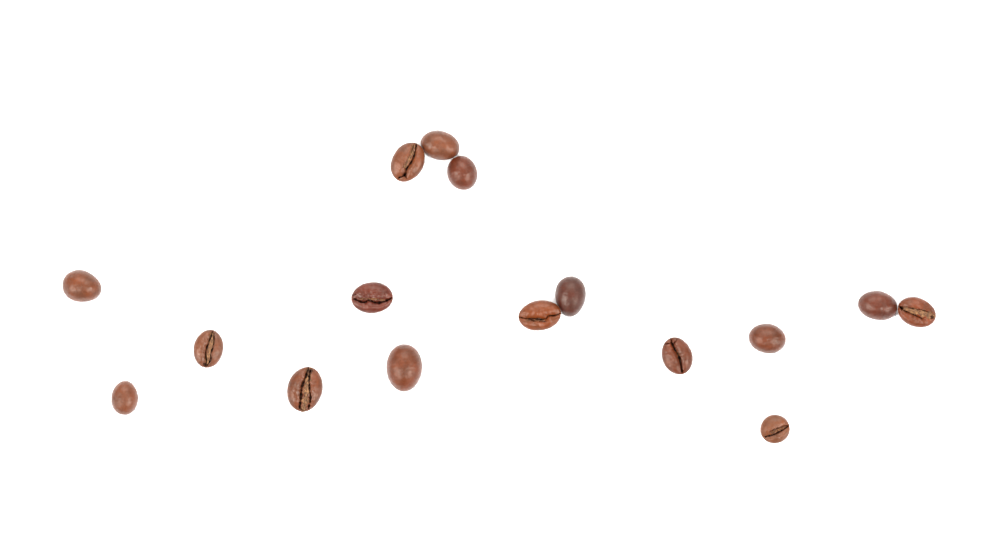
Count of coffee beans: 16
